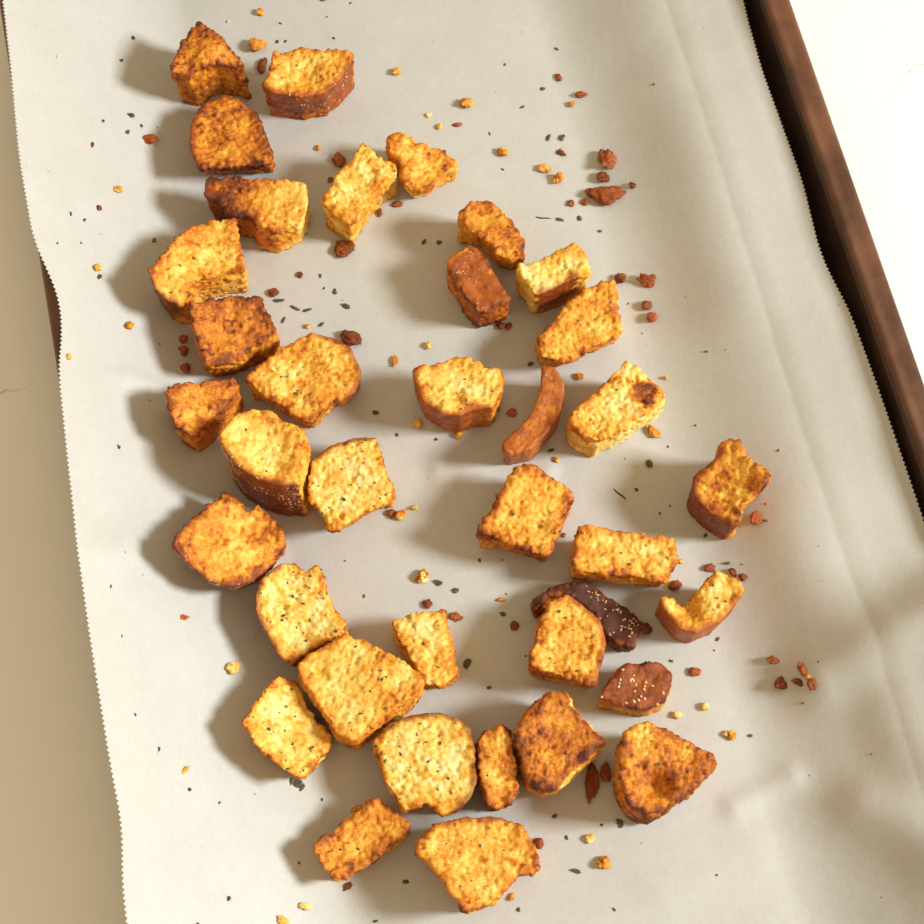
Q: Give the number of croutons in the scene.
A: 37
